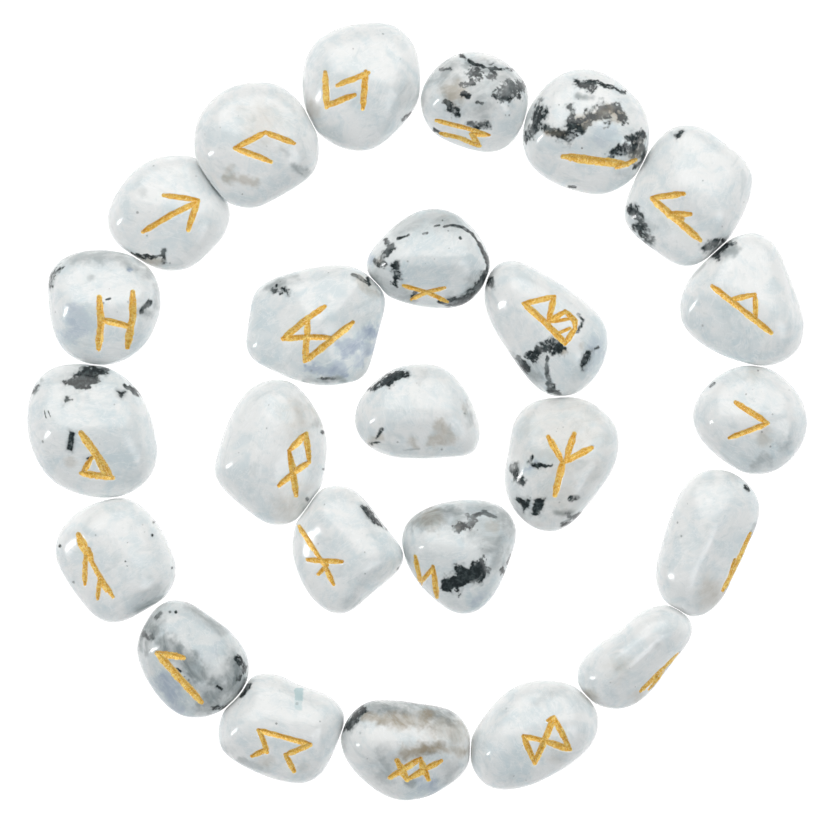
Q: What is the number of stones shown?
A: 25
